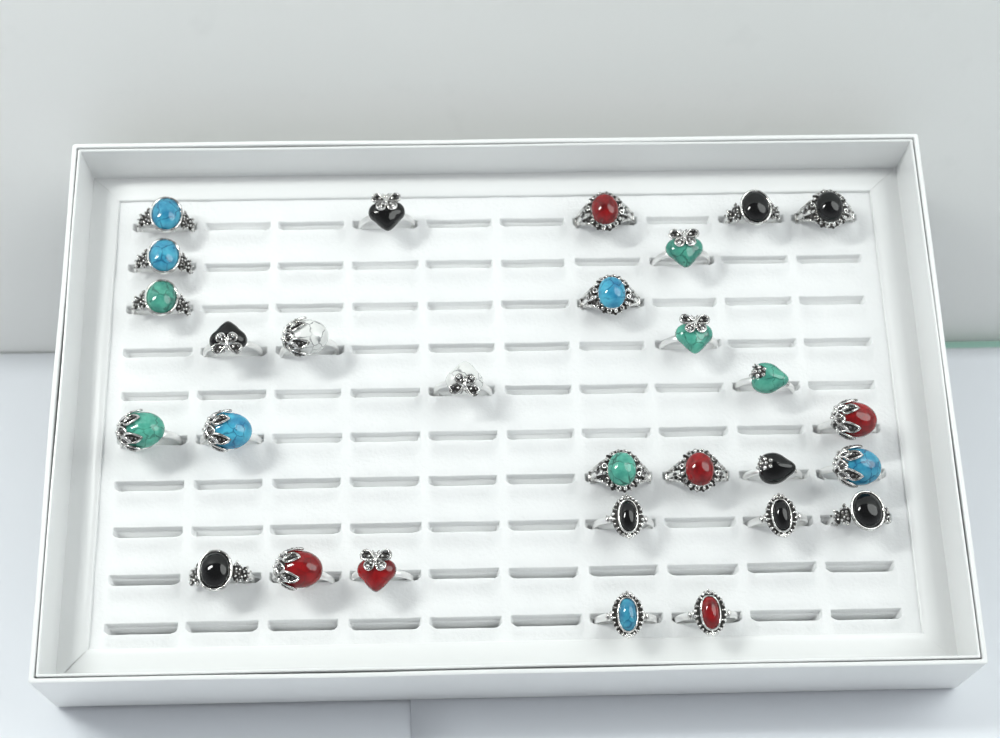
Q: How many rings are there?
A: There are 29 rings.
